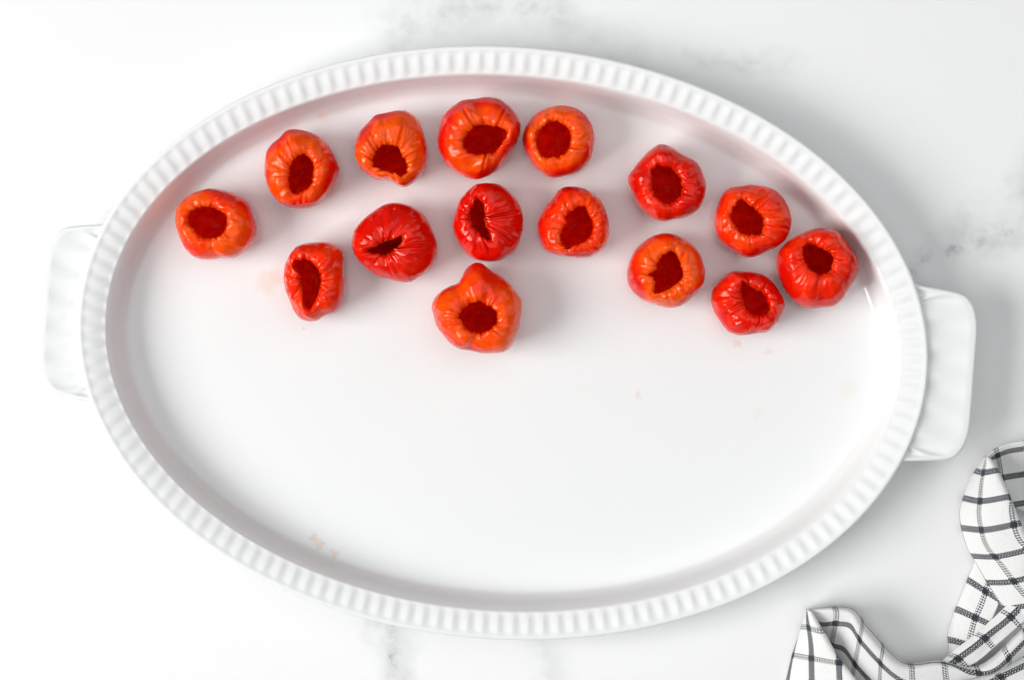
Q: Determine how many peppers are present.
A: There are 15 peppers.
